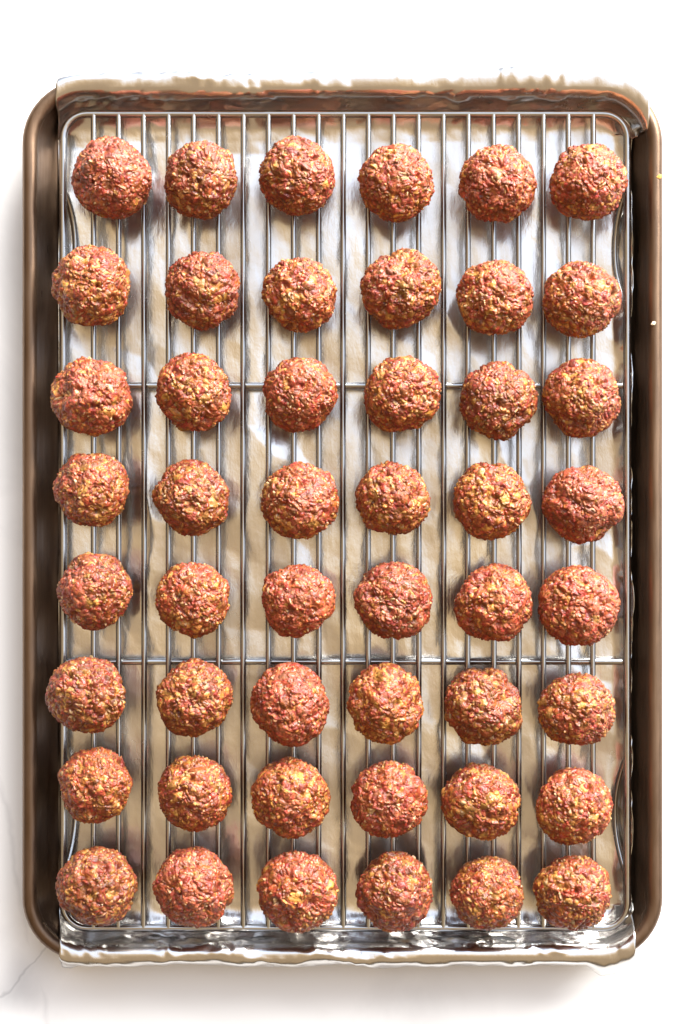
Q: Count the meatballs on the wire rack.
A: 48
